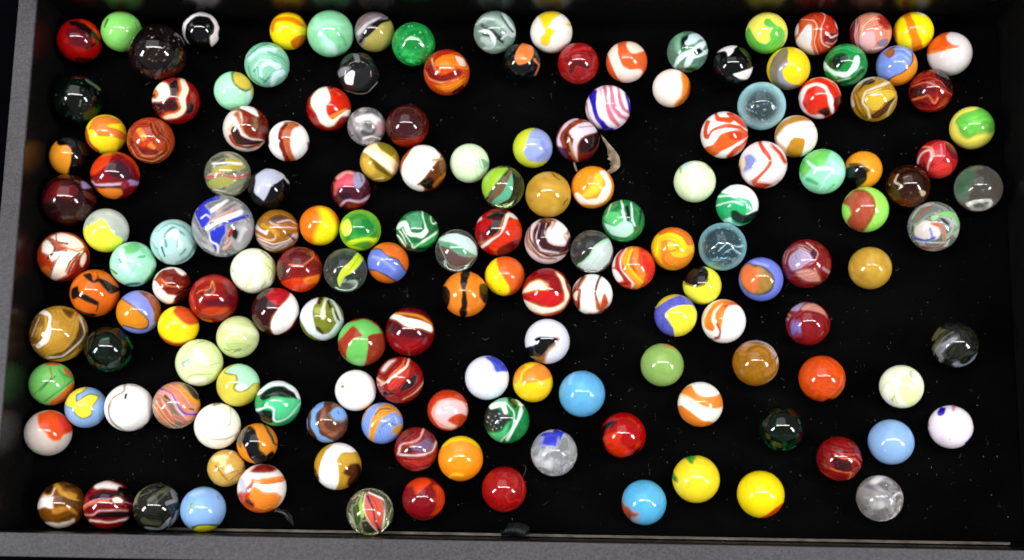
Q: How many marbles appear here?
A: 161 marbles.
